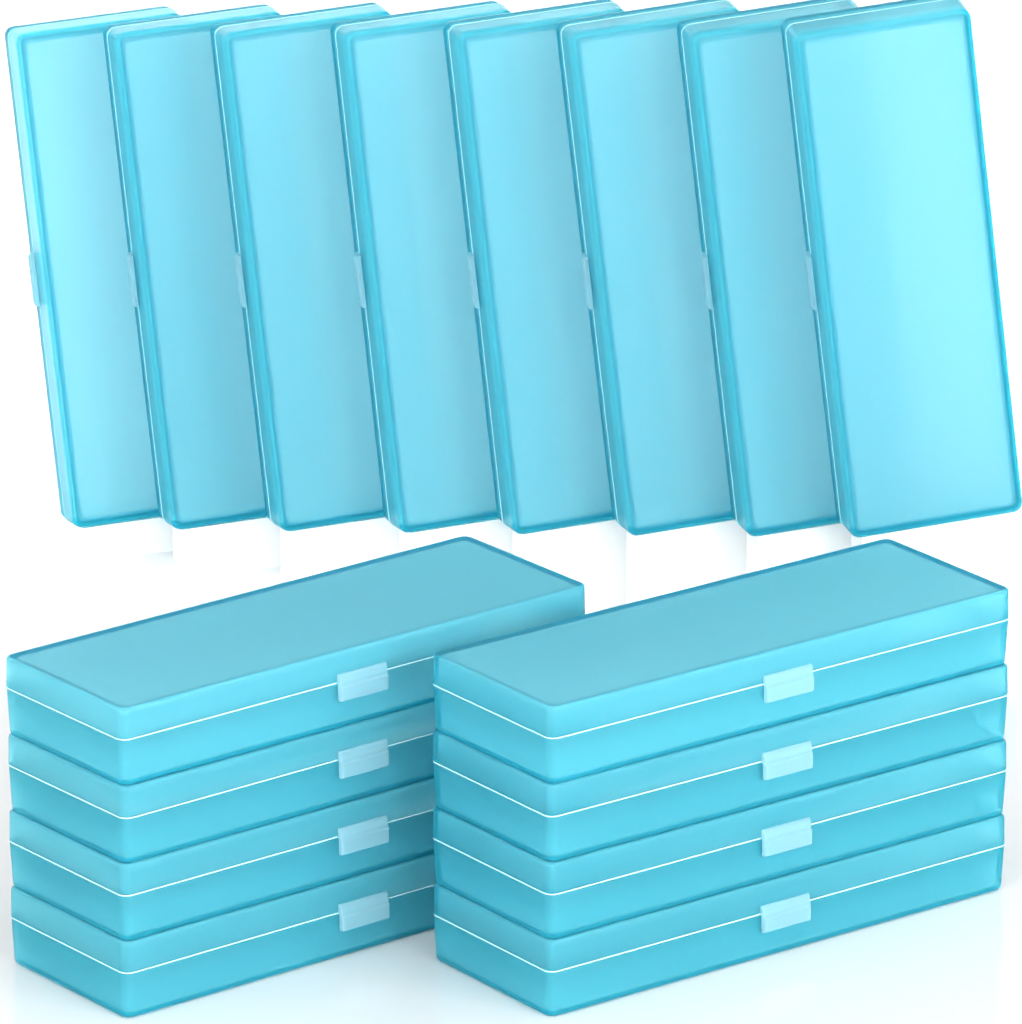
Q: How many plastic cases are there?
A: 16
